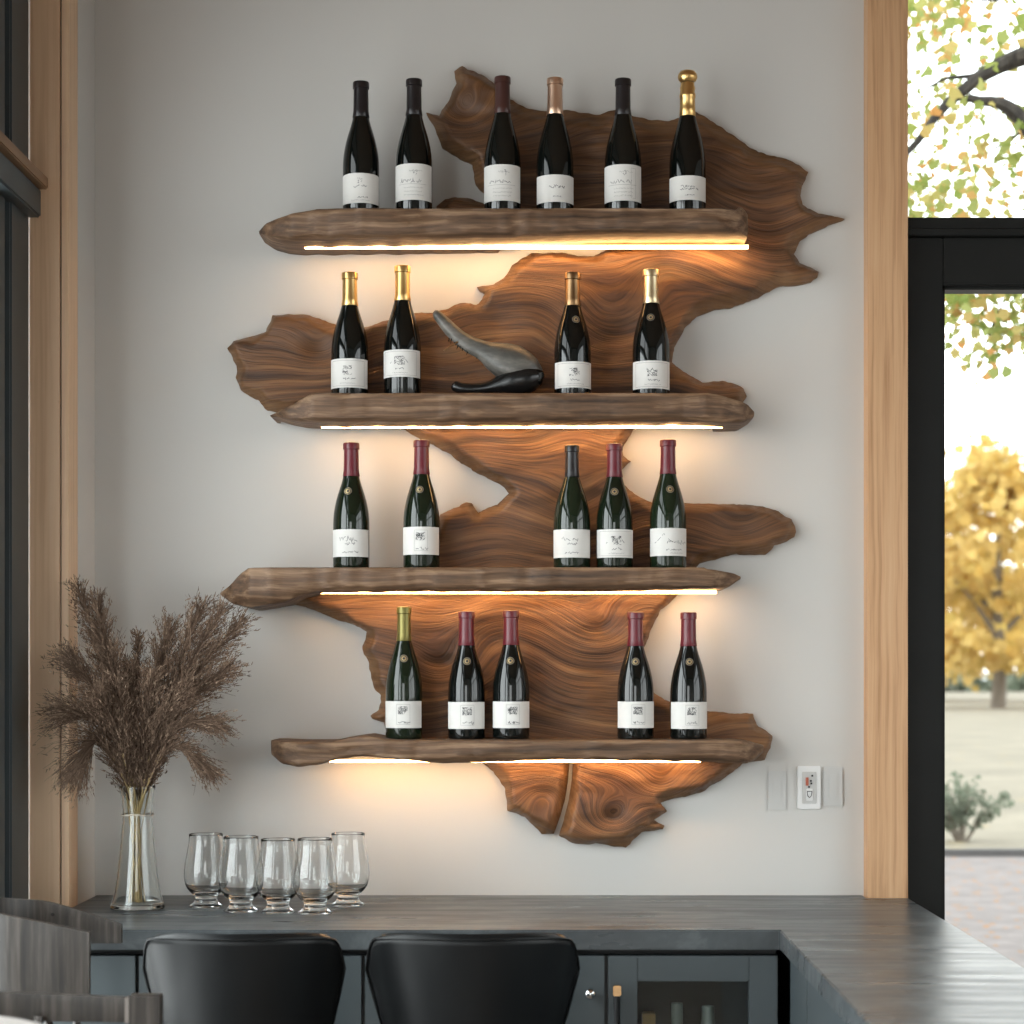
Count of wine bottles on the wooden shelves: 20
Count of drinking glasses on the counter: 5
